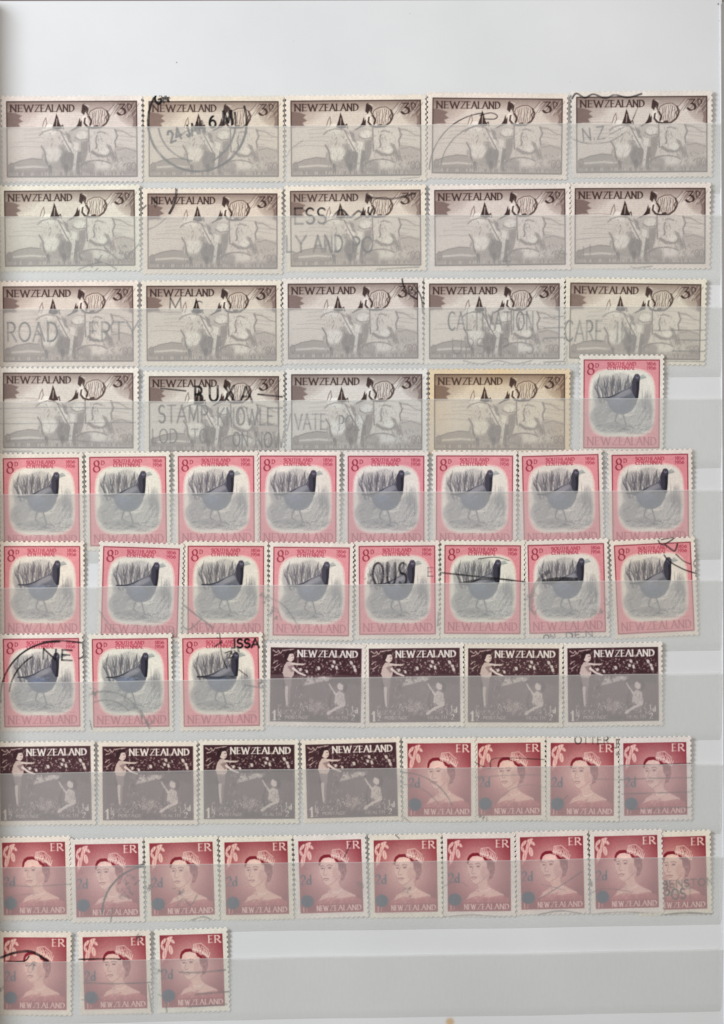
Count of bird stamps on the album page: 20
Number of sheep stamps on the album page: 19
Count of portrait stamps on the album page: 17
